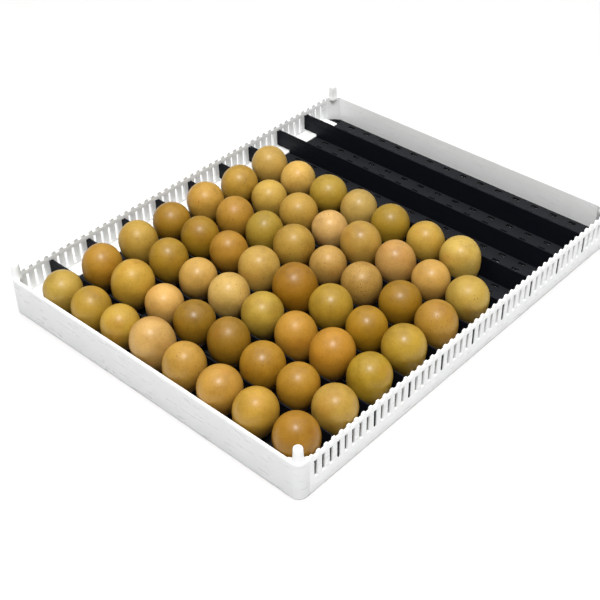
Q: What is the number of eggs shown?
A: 55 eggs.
